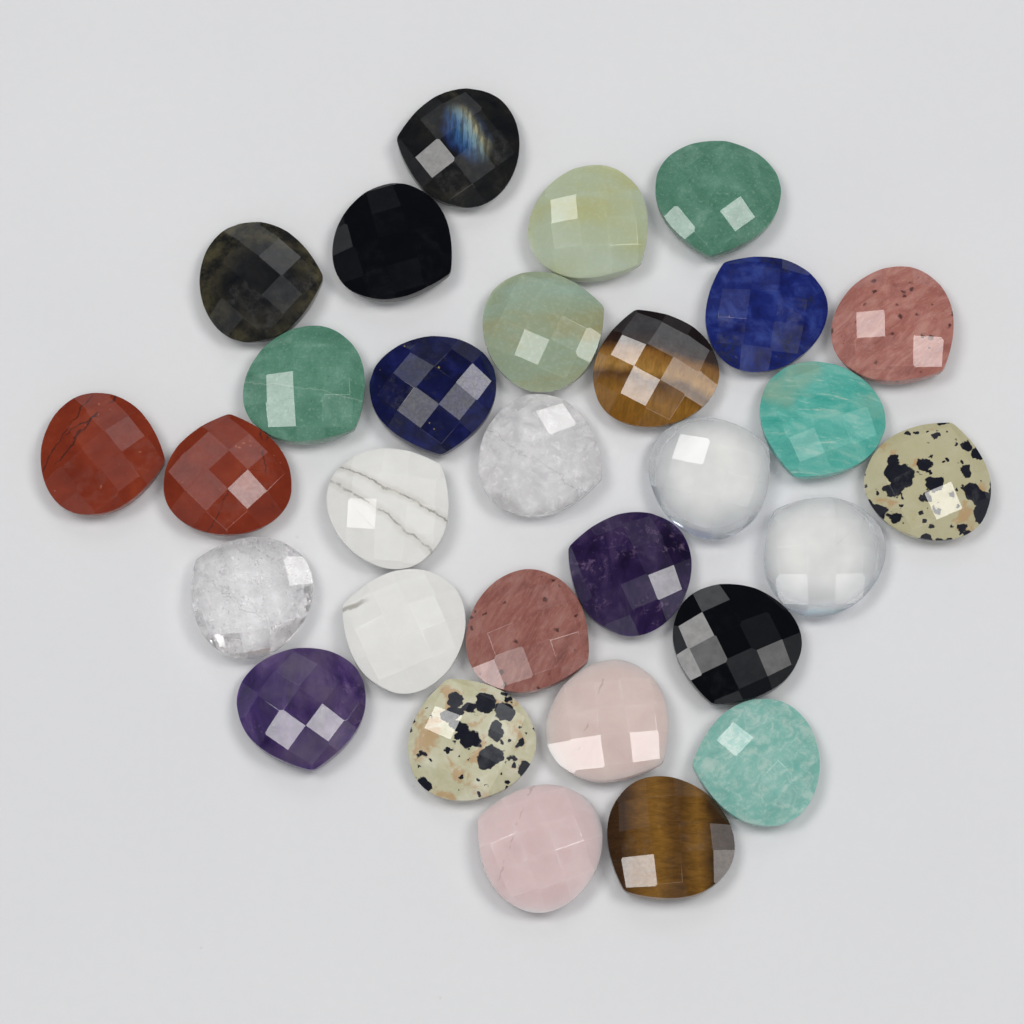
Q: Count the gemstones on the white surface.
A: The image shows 30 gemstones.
